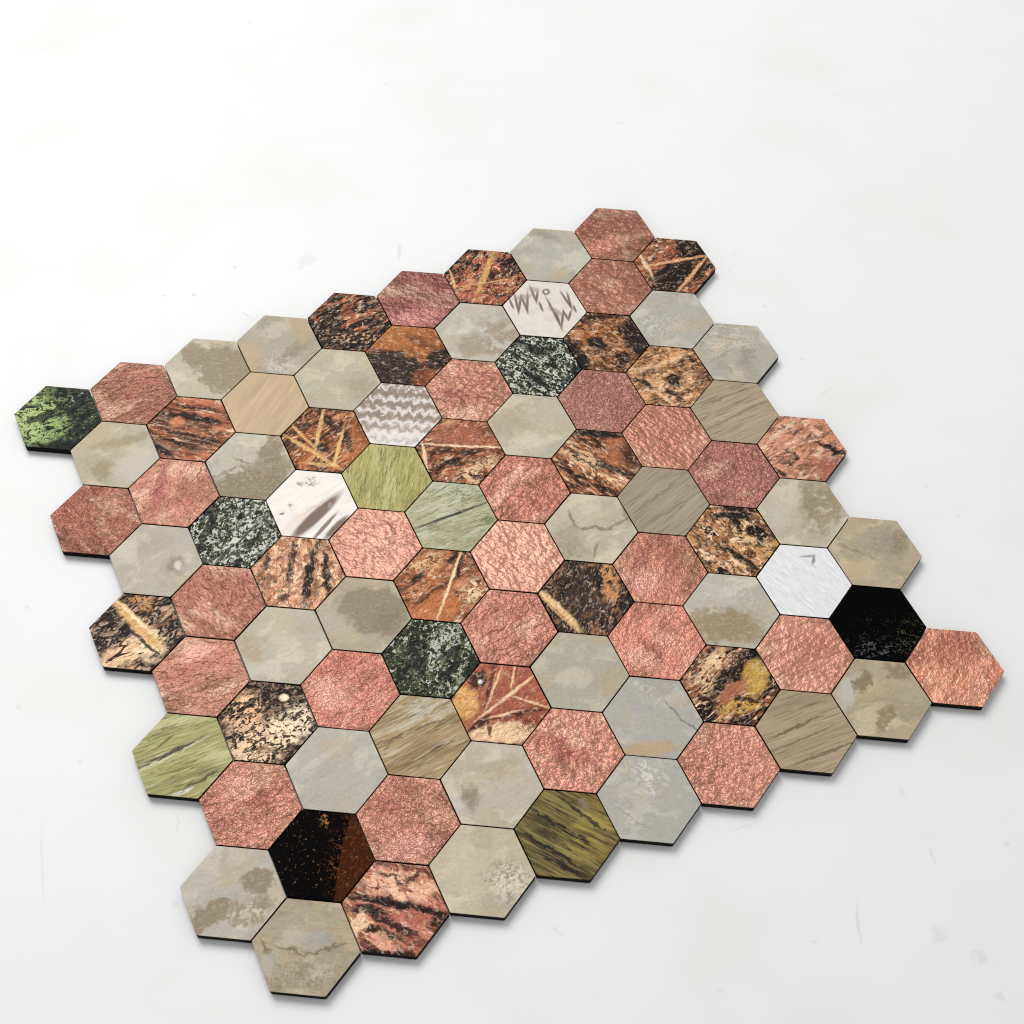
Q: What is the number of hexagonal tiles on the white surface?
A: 90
